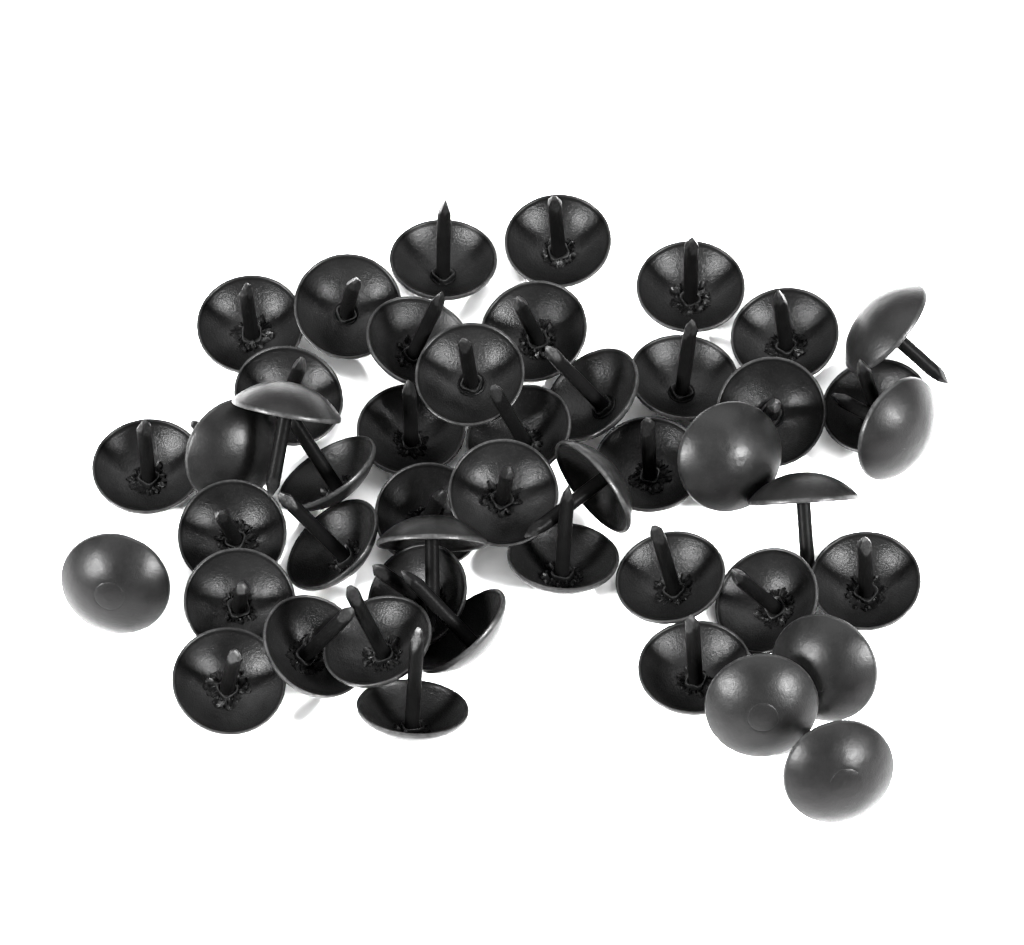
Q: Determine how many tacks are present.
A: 47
